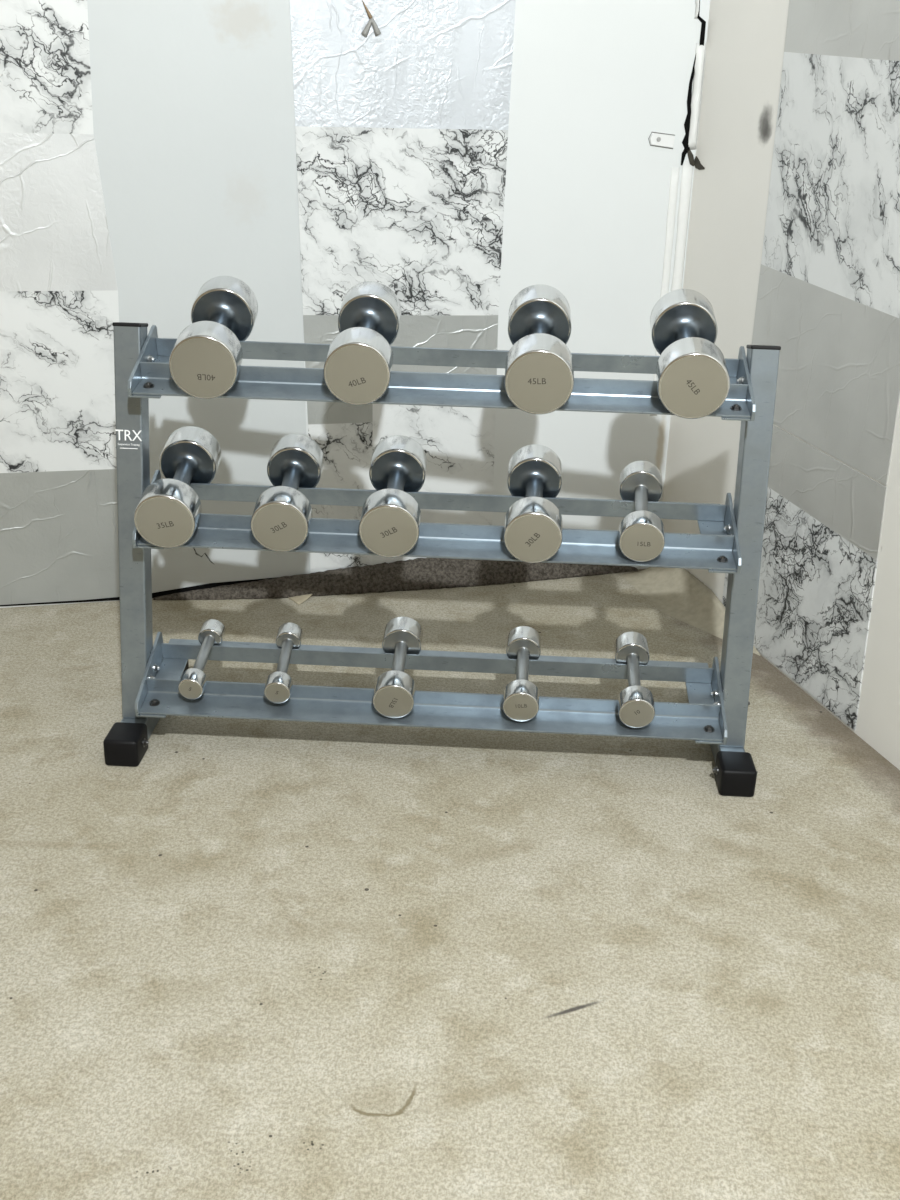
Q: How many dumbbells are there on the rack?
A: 14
